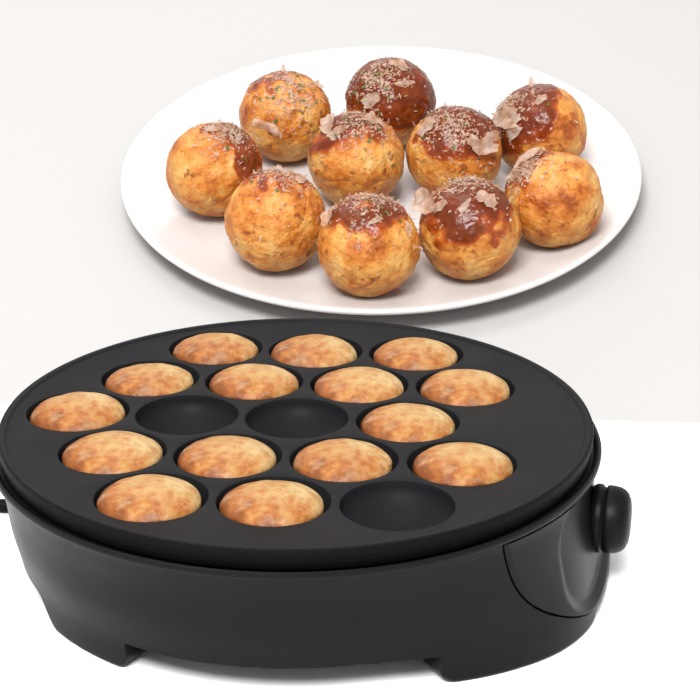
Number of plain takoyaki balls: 15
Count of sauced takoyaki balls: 10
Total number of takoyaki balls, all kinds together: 25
